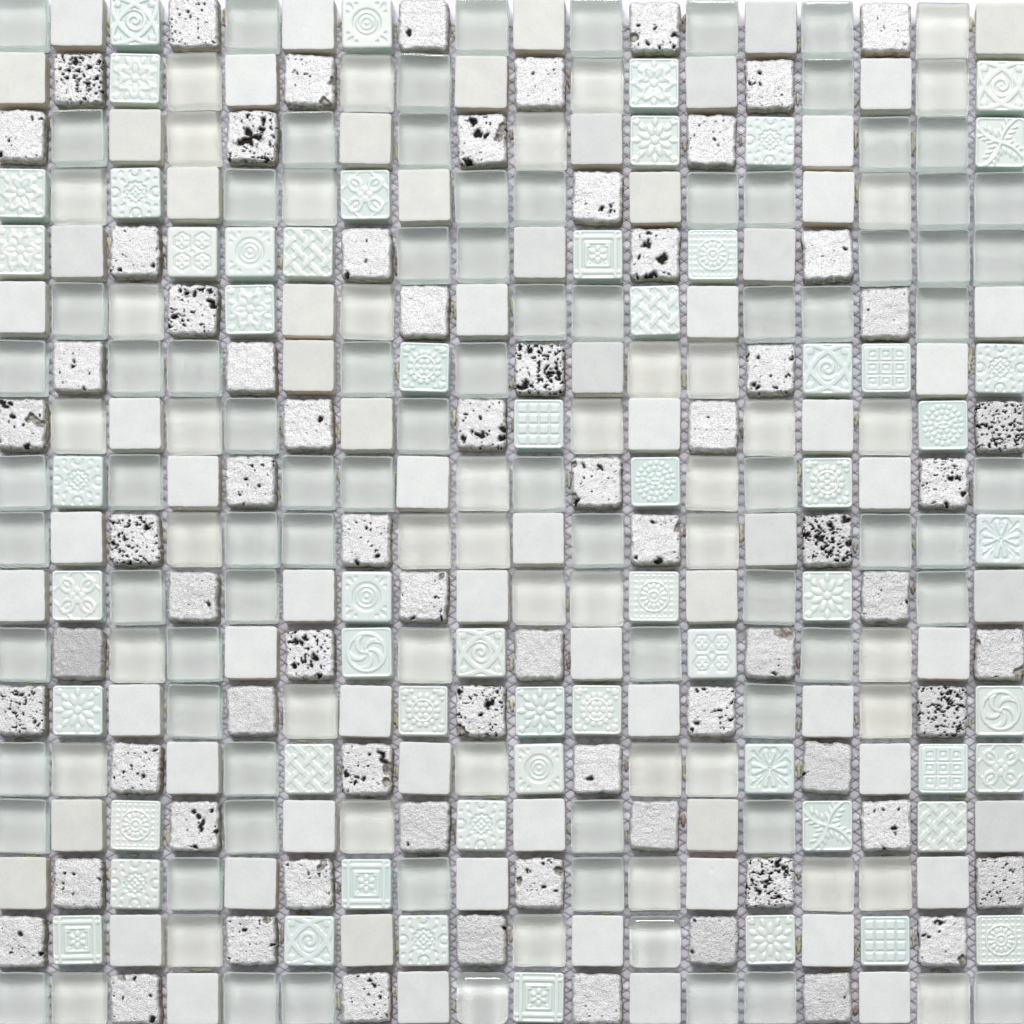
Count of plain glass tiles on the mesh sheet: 122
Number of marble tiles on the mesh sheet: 72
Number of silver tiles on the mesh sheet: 71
